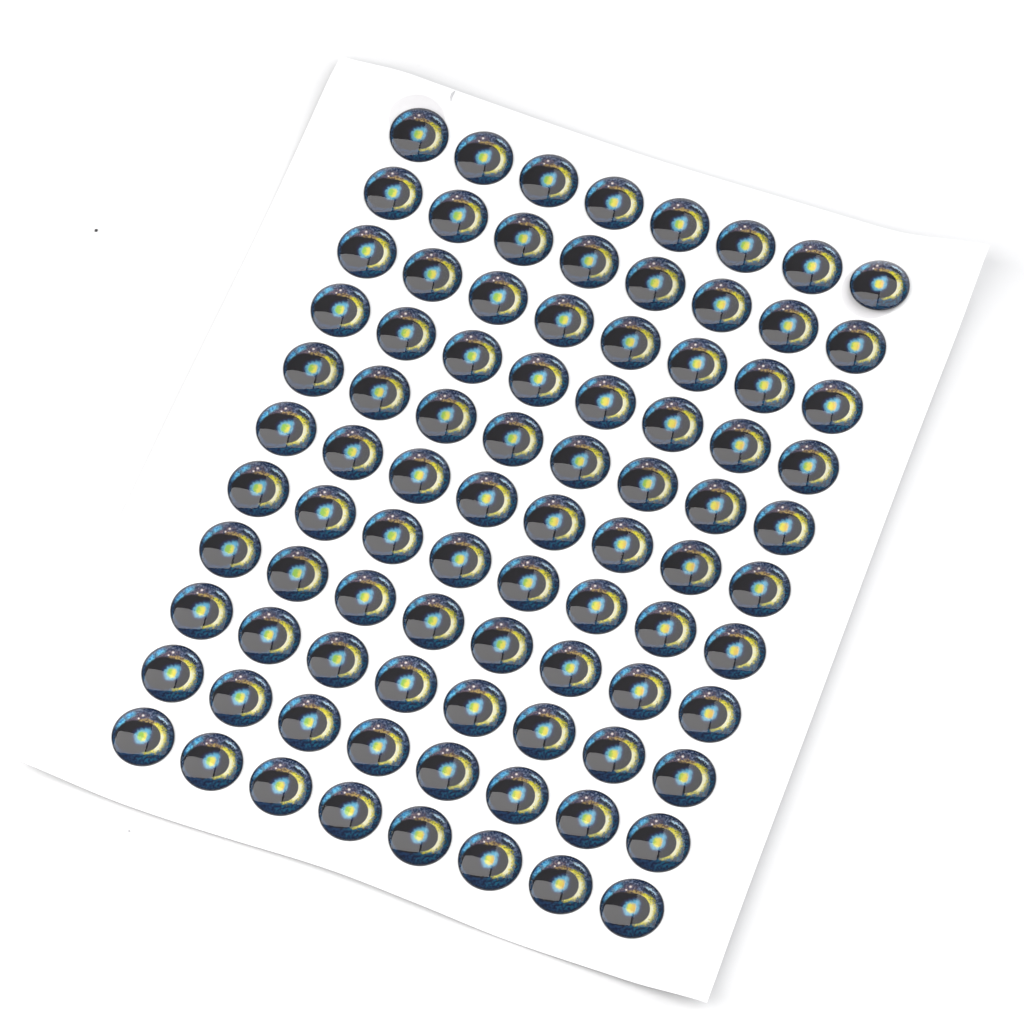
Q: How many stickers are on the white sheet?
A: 88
